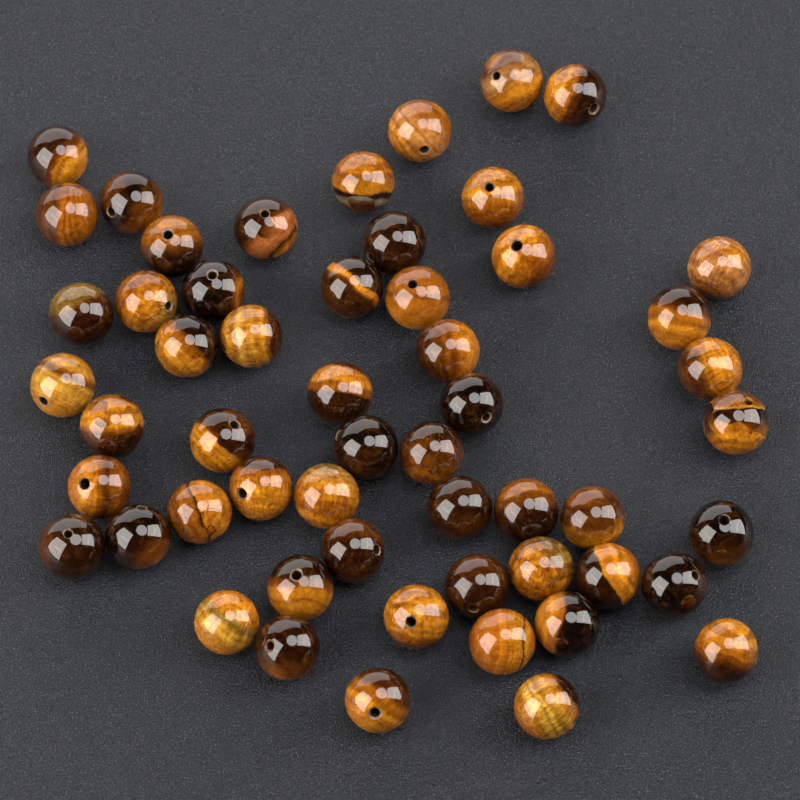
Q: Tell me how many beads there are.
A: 55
